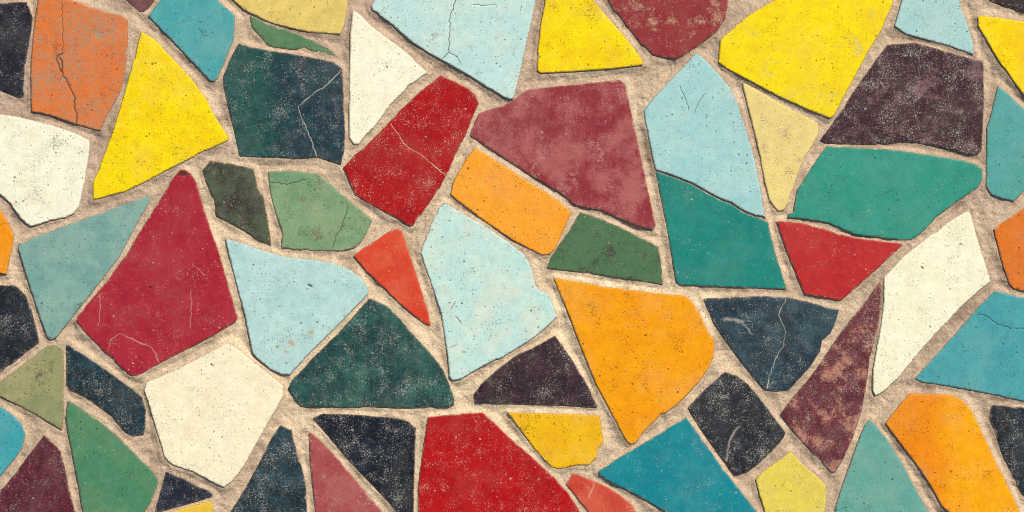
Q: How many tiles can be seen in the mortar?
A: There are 65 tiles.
